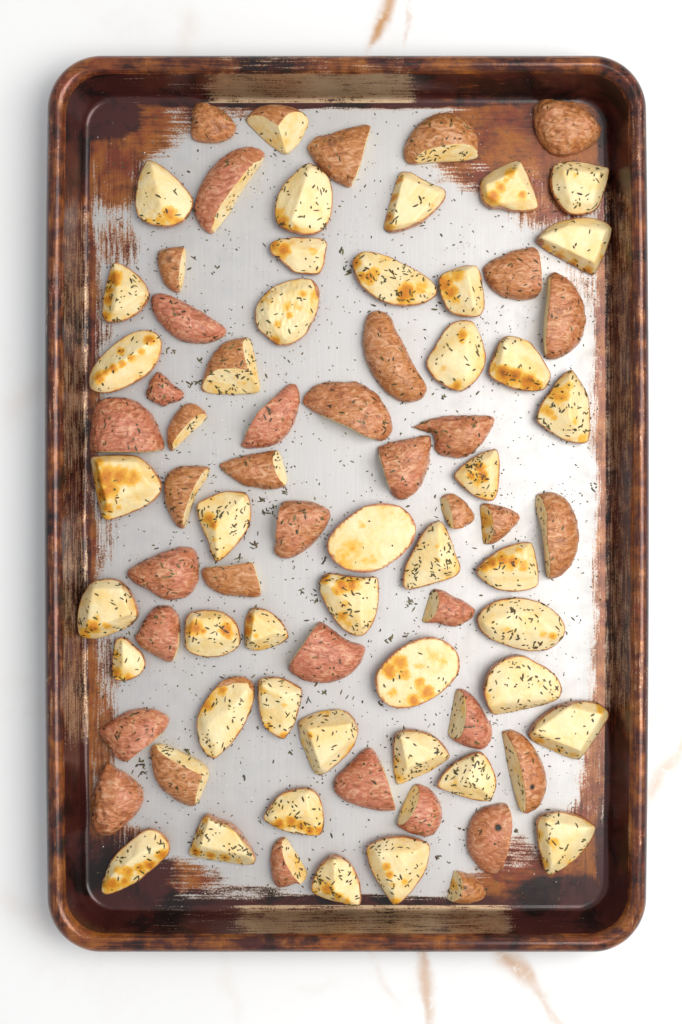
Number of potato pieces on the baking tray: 81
